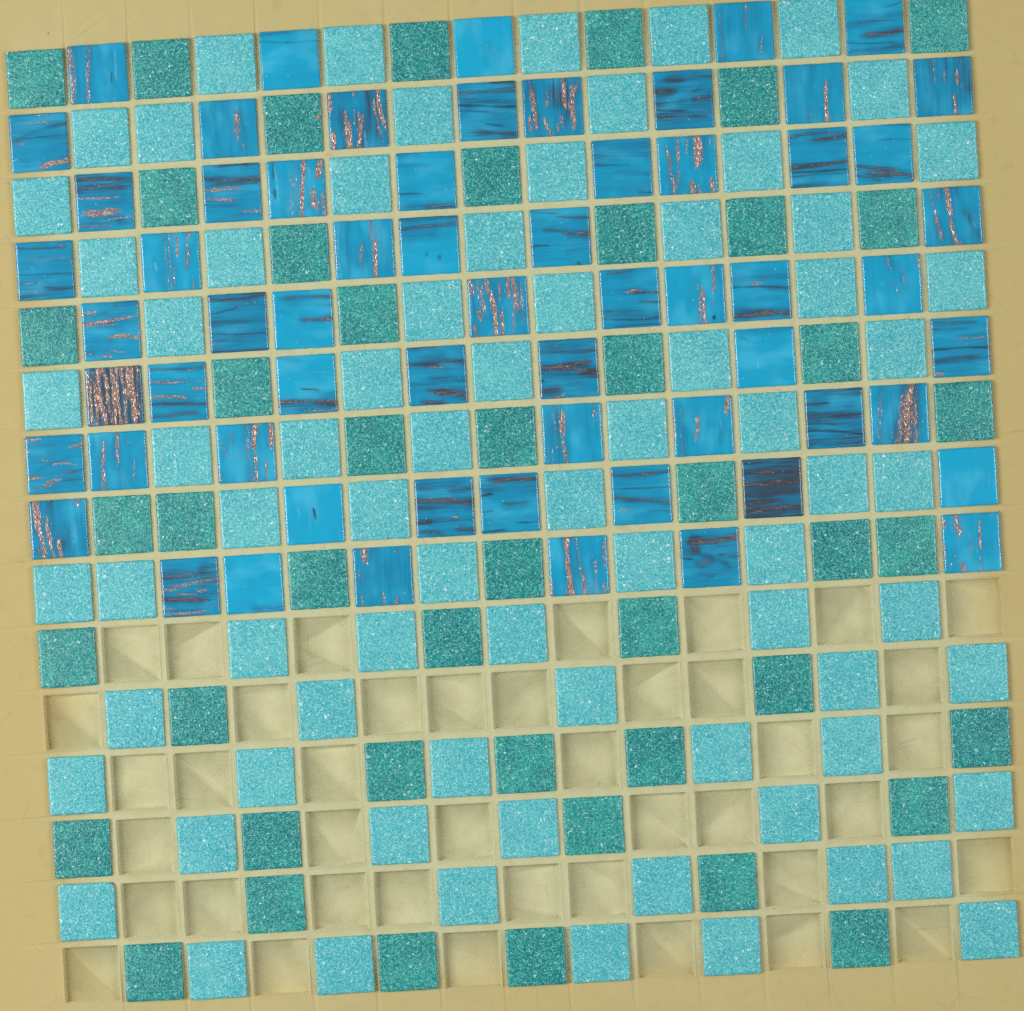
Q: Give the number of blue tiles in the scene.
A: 62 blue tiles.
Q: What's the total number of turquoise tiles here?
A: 75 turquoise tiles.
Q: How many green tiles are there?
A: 47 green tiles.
